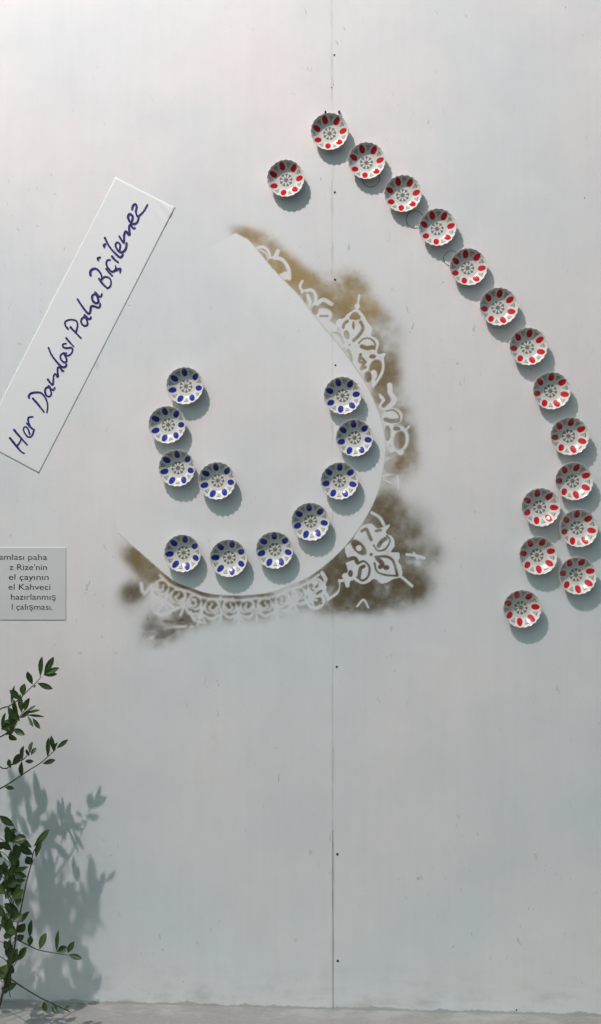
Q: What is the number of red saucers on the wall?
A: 16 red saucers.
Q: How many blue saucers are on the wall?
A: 11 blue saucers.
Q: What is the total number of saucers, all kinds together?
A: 27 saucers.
